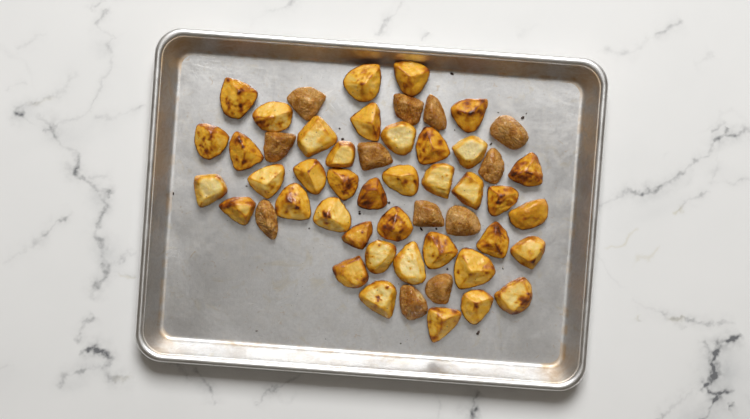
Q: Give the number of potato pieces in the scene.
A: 52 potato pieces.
